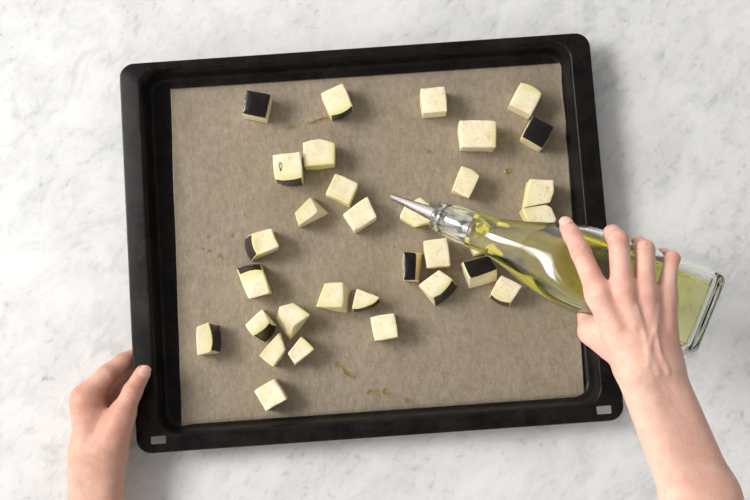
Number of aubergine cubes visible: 32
